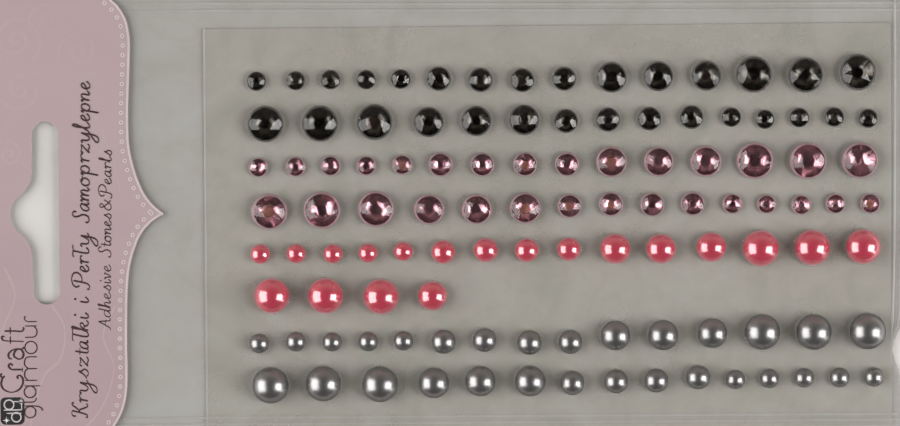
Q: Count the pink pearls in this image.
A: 19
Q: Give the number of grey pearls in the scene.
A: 30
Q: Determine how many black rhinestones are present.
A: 30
